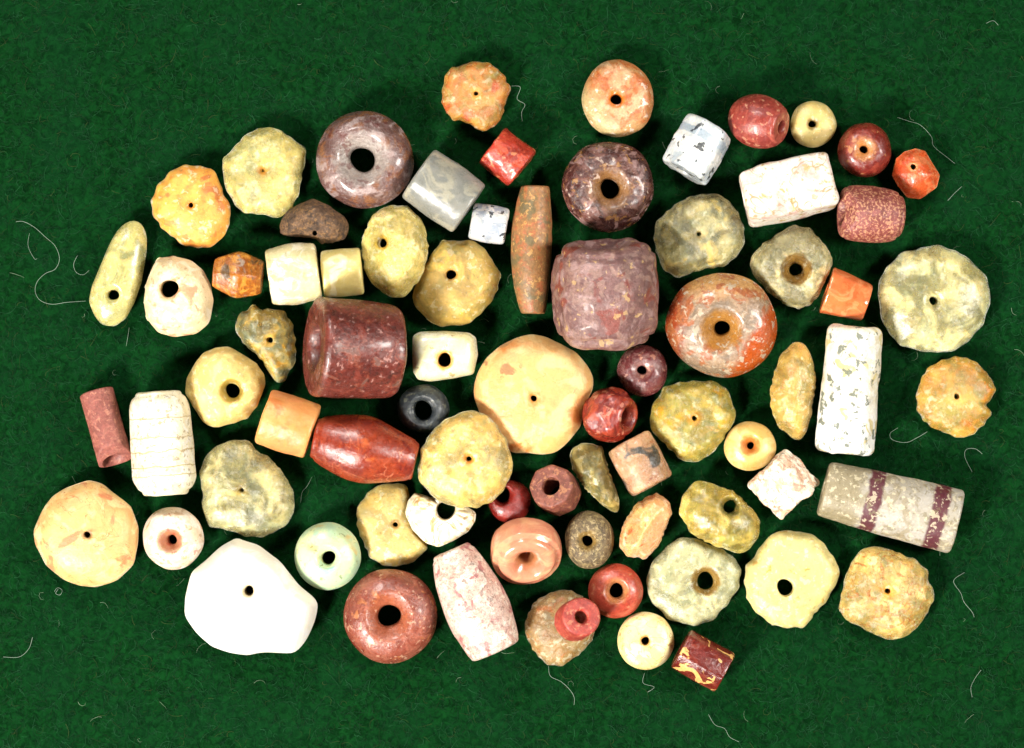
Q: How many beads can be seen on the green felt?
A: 76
